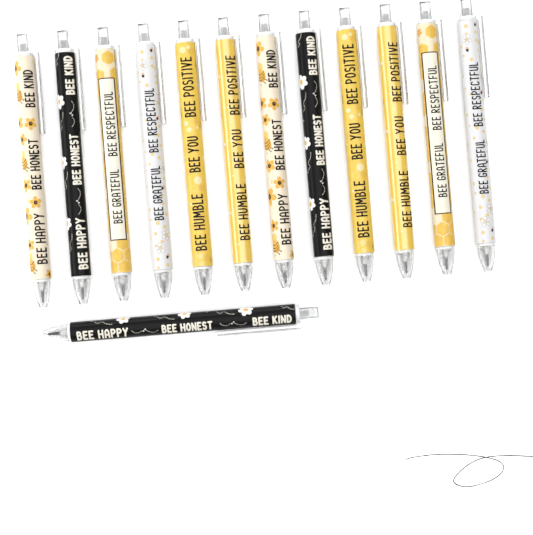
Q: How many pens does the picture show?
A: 13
